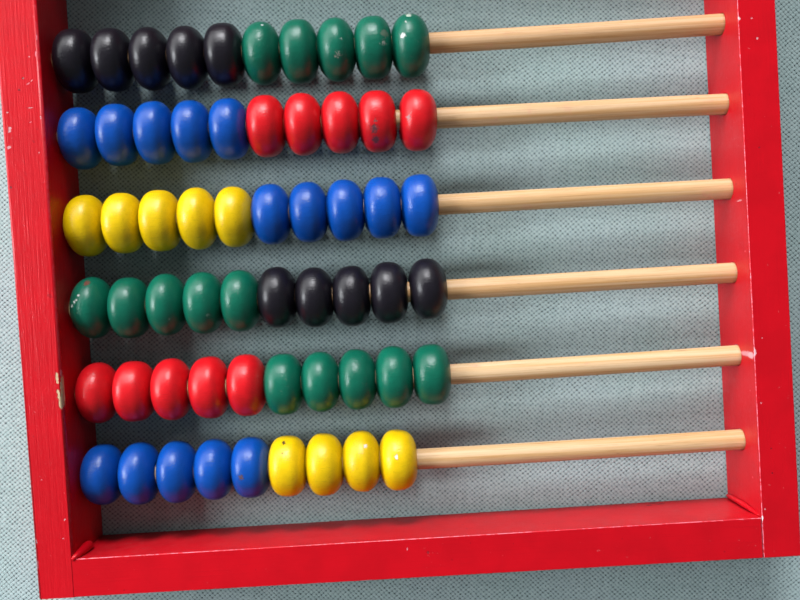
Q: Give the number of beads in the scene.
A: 59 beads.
